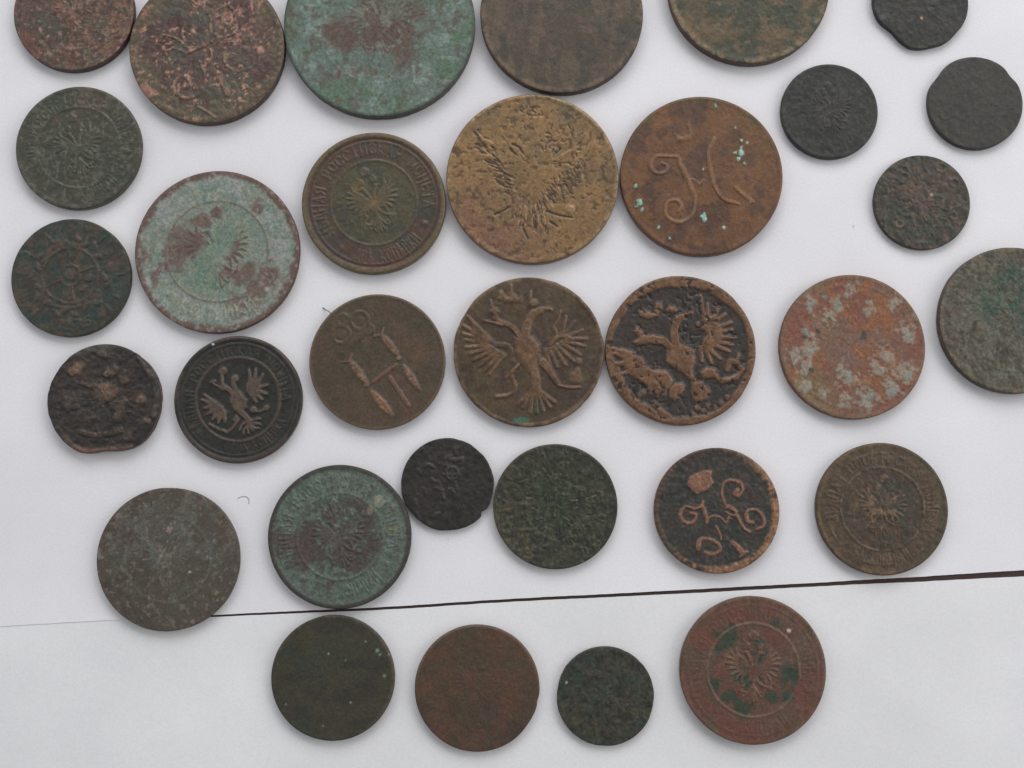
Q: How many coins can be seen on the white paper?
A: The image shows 32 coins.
